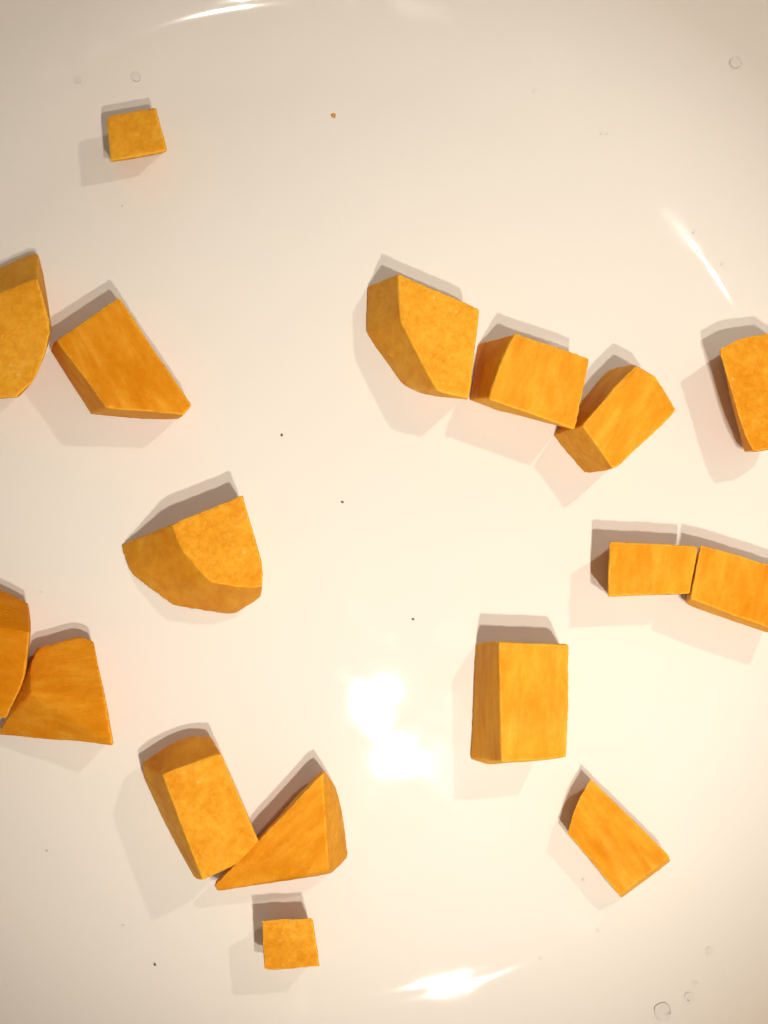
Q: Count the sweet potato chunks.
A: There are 17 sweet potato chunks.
